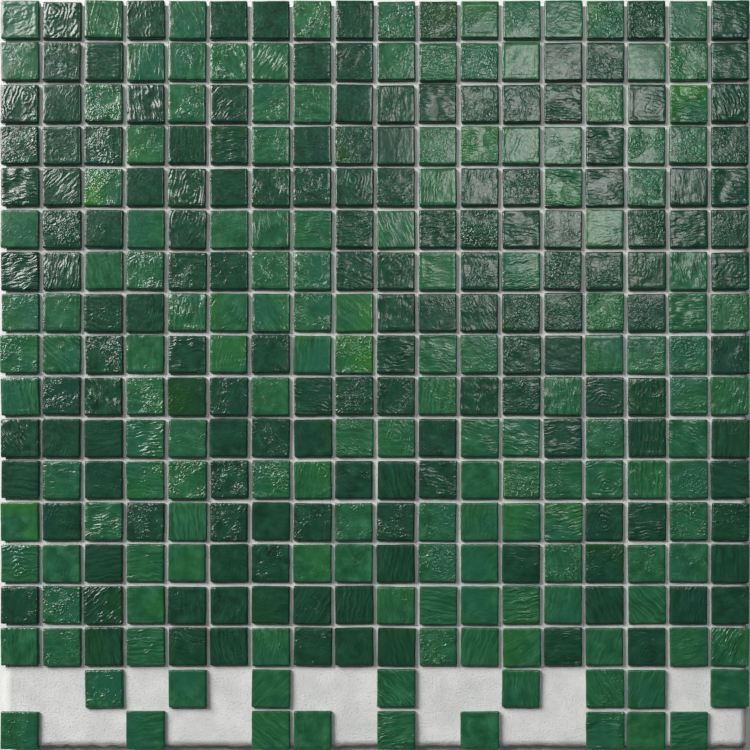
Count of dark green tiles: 150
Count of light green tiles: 155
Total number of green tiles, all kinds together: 305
